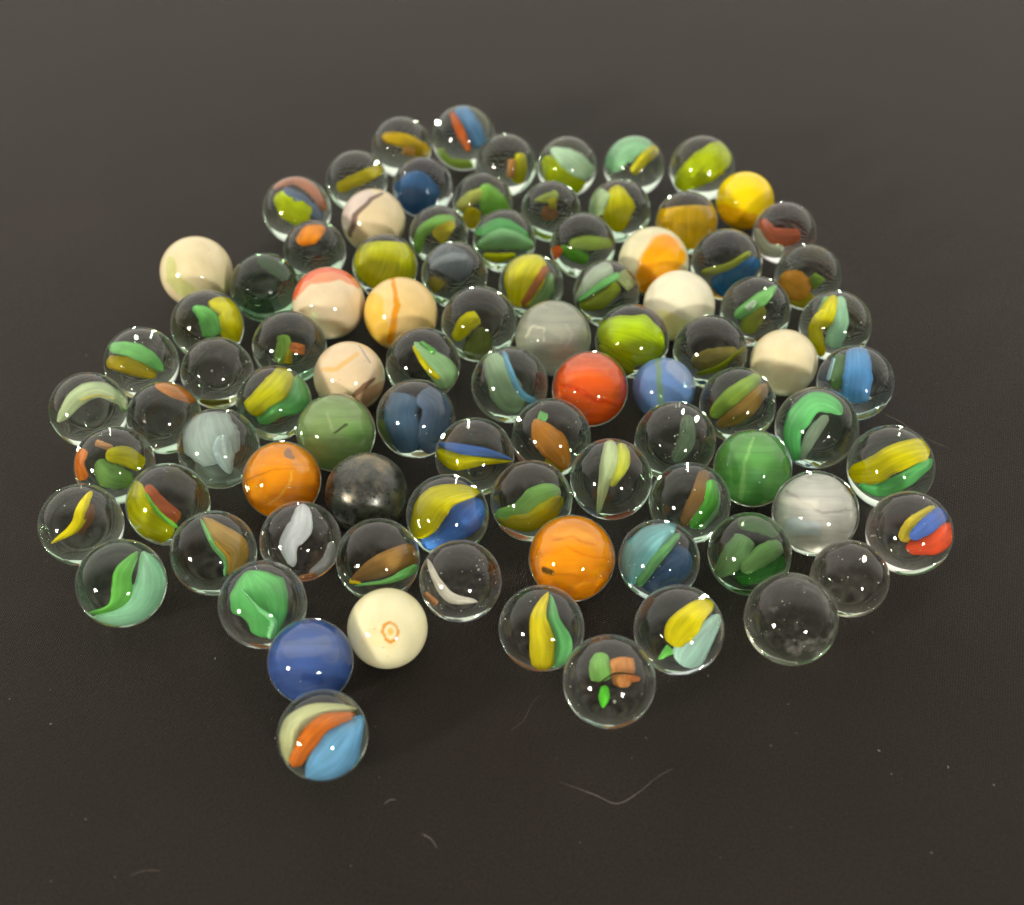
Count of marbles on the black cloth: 90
